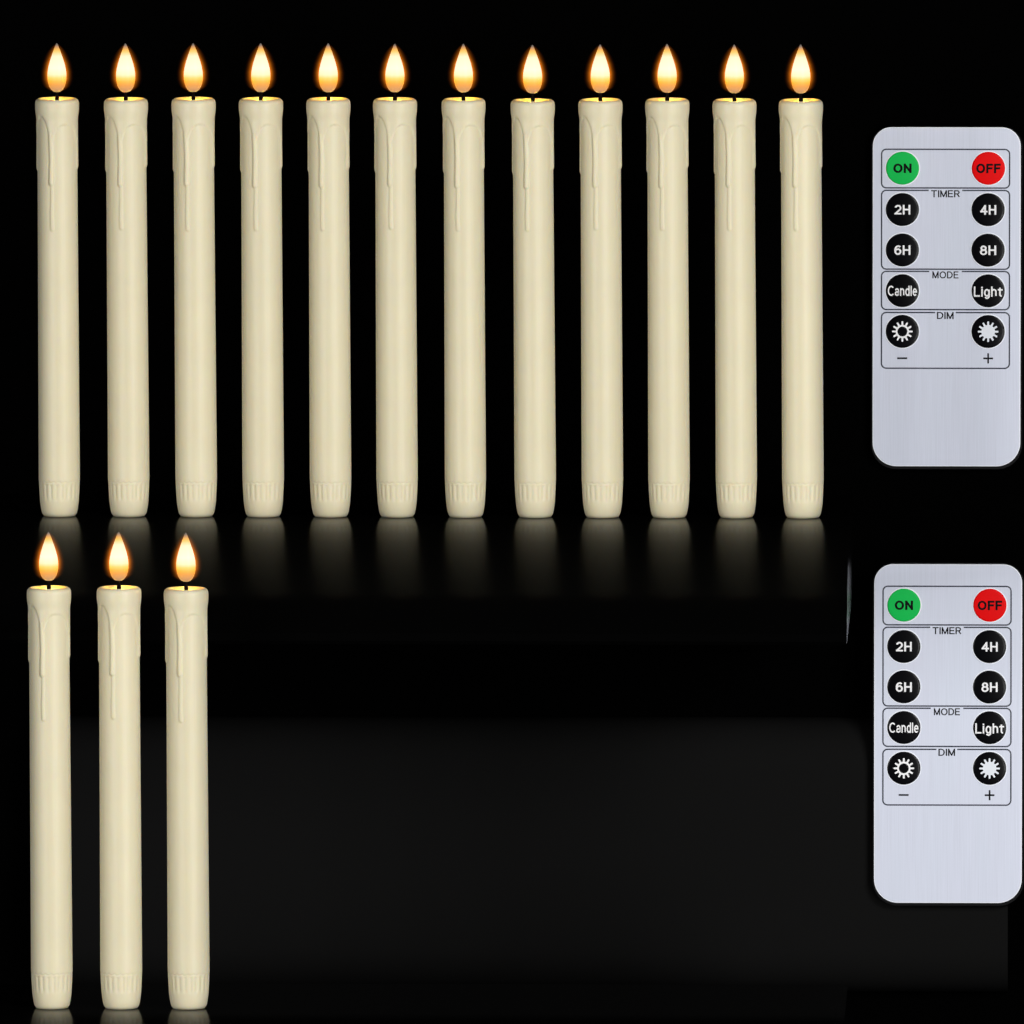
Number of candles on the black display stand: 15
